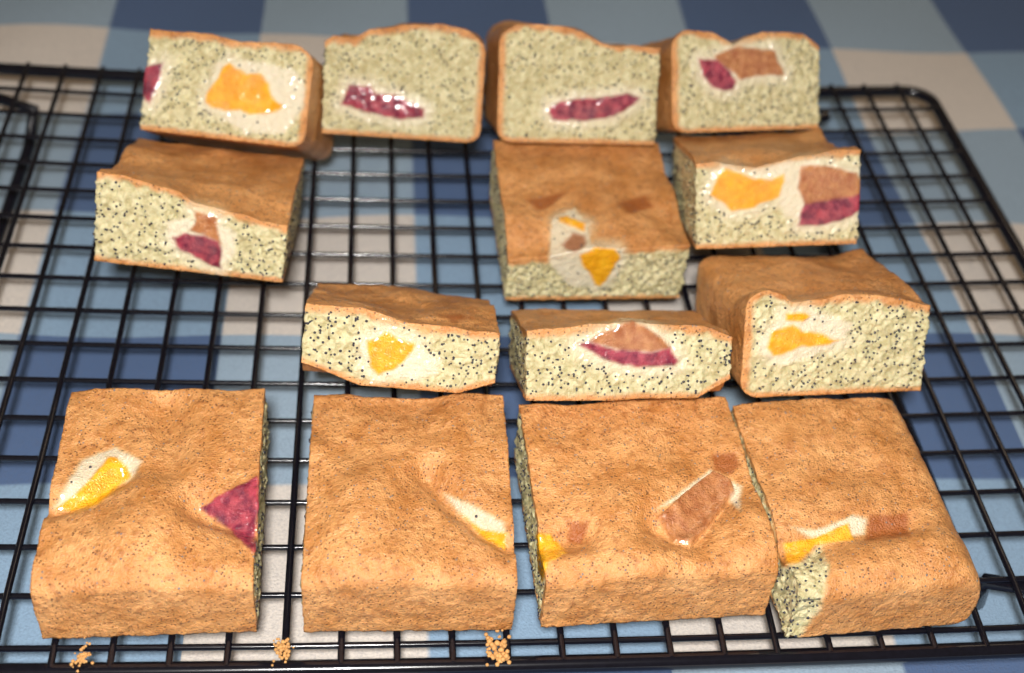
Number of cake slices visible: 14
